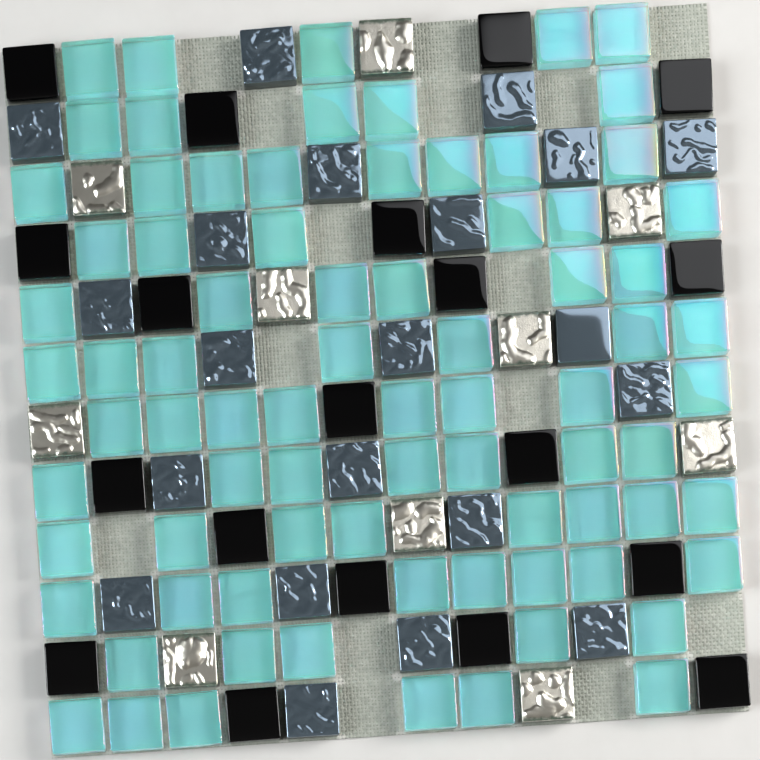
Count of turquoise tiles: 79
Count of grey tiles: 21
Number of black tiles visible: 19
